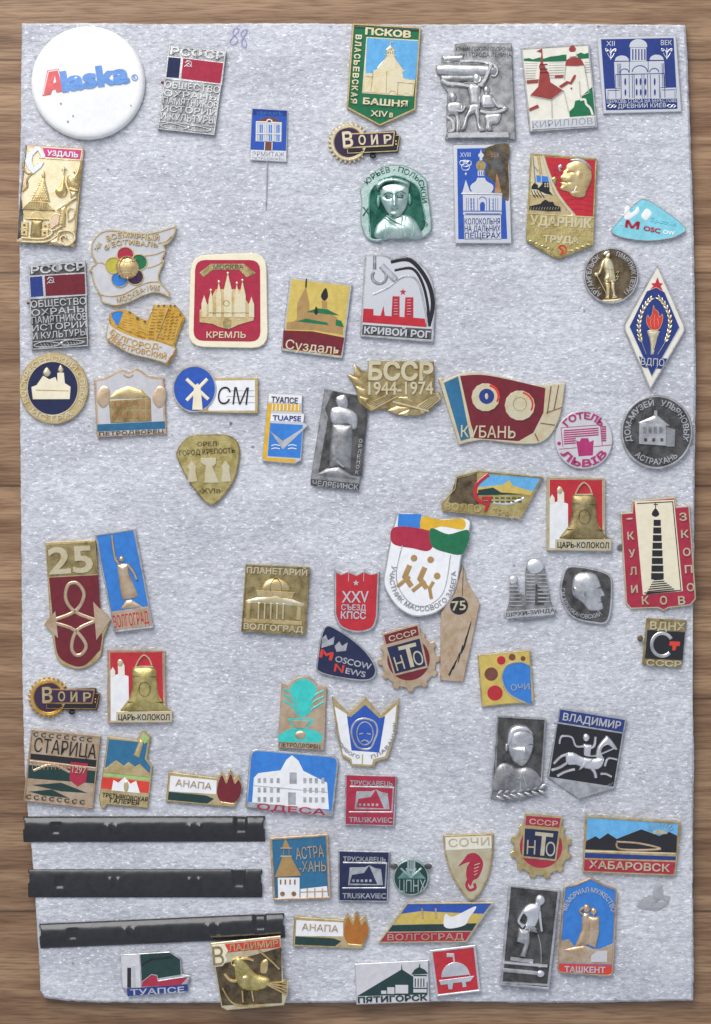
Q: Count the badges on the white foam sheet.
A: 71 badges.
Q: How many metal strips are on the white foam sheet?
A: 3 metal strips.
